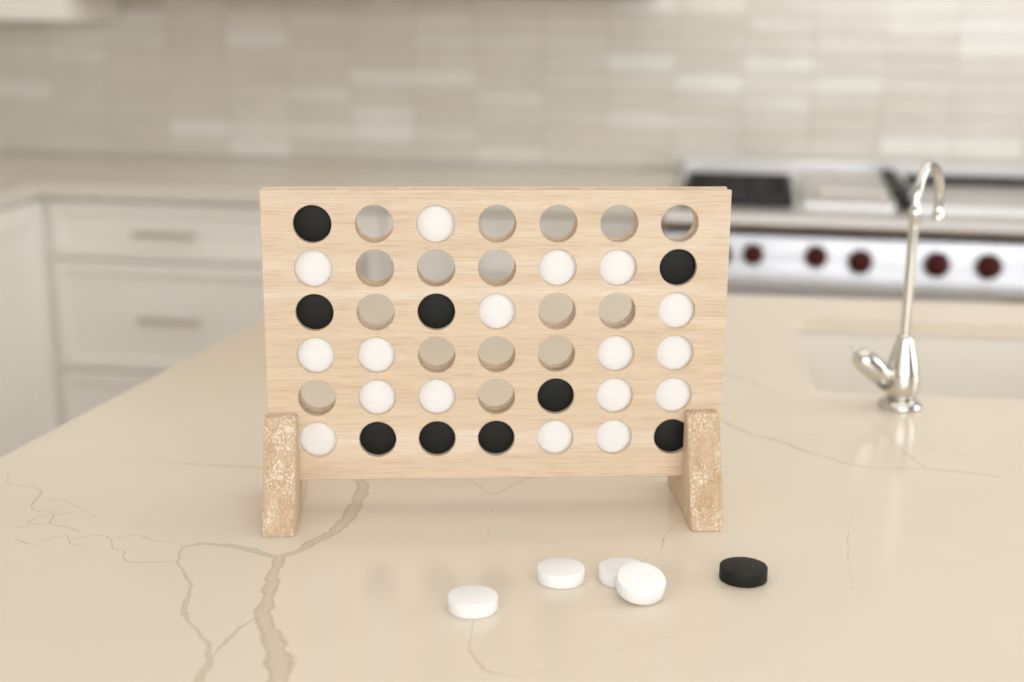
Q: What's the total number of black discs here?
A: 10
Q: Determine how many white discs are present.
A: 21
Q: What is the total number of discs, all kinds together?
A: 31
